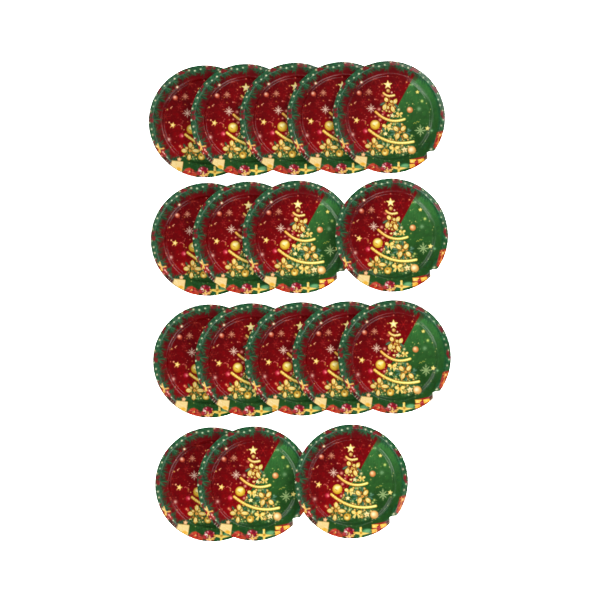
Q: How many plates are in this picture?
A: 17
